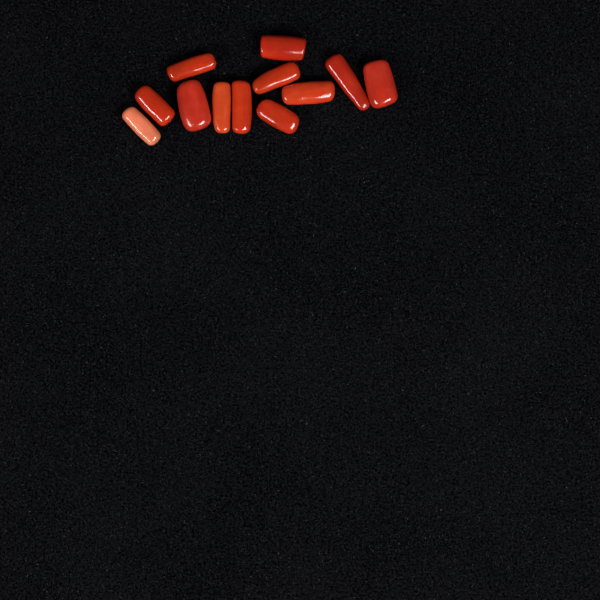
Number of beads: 12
